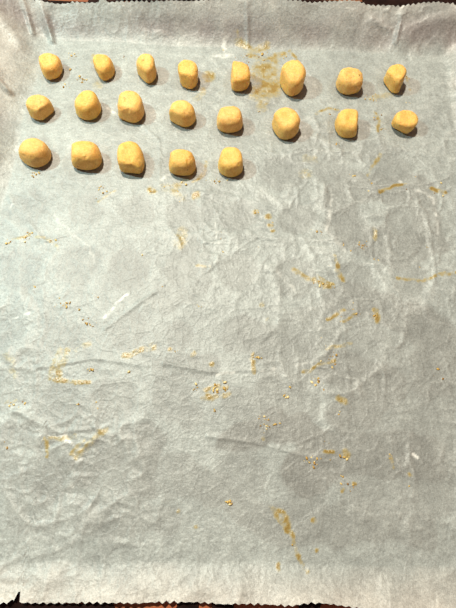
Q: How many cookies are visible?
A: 21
